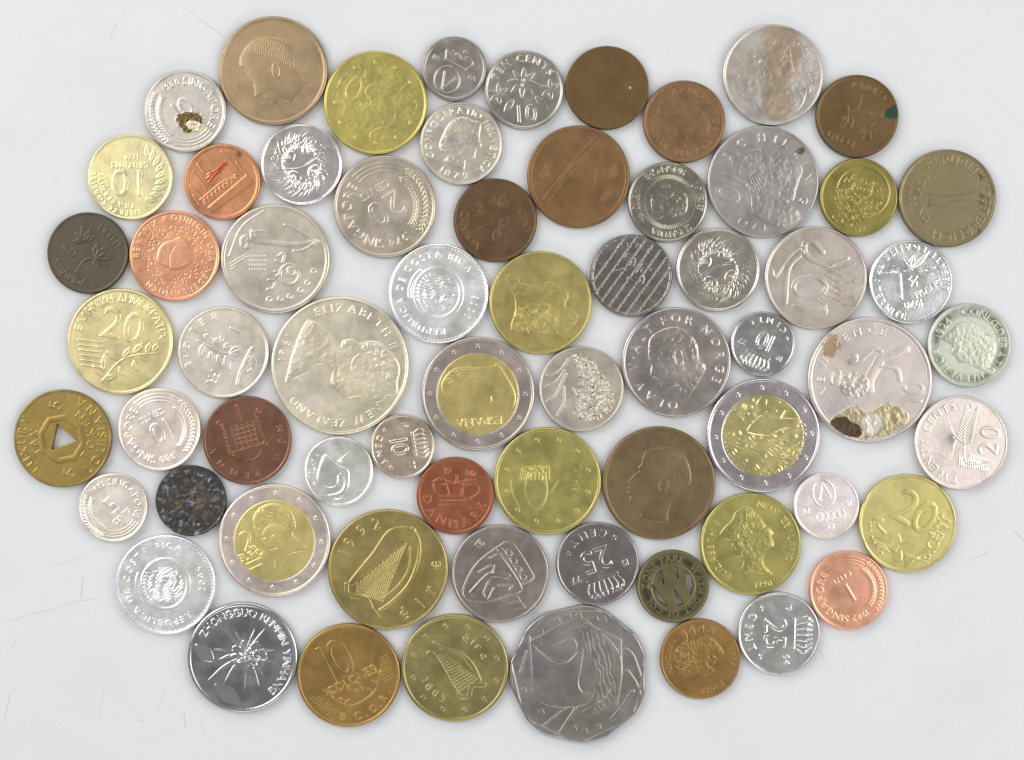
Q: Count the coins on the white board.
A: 66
